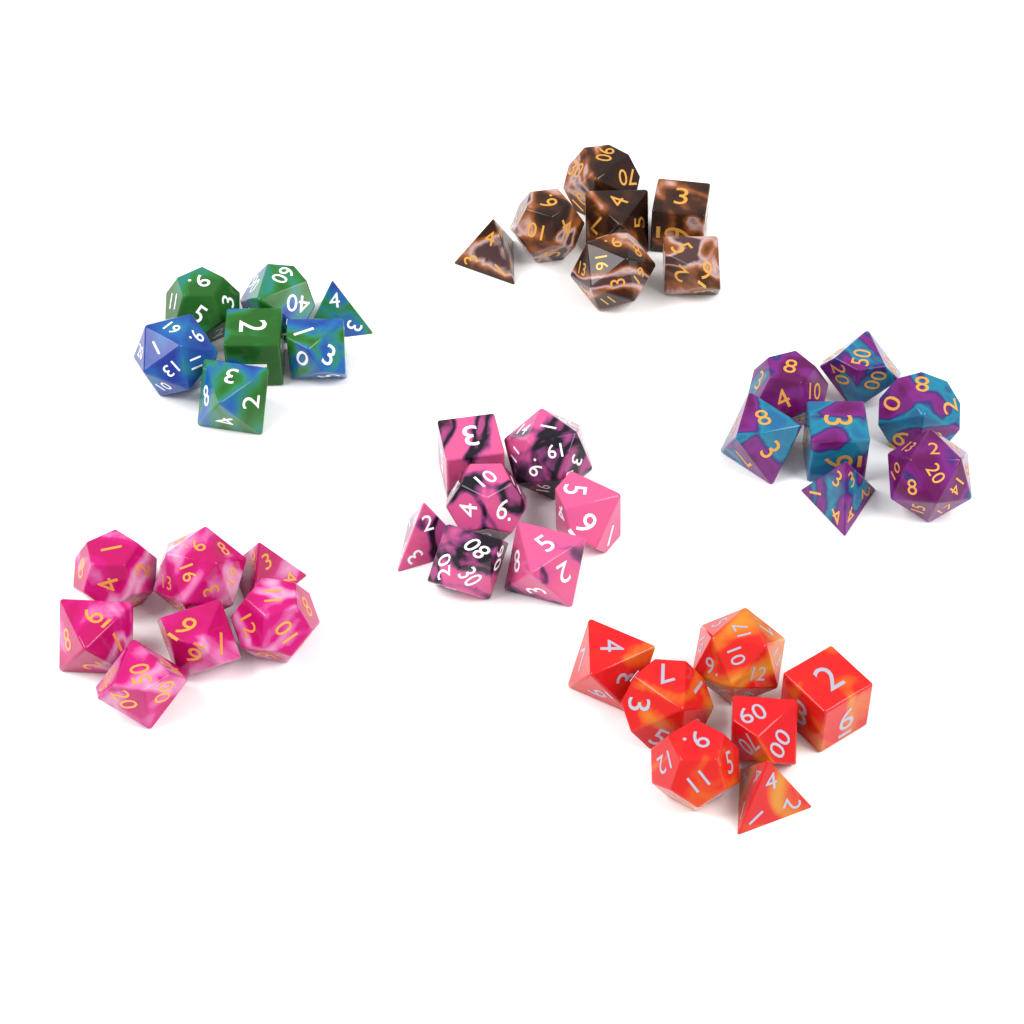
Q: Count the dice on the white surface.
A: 42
